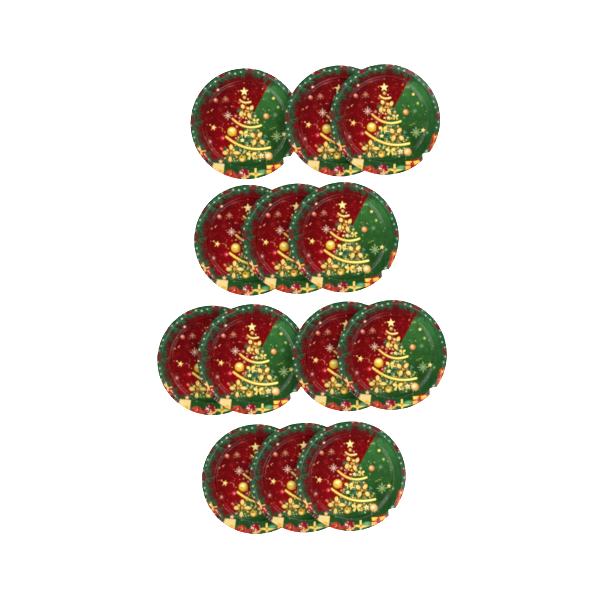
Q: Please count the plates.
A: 13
